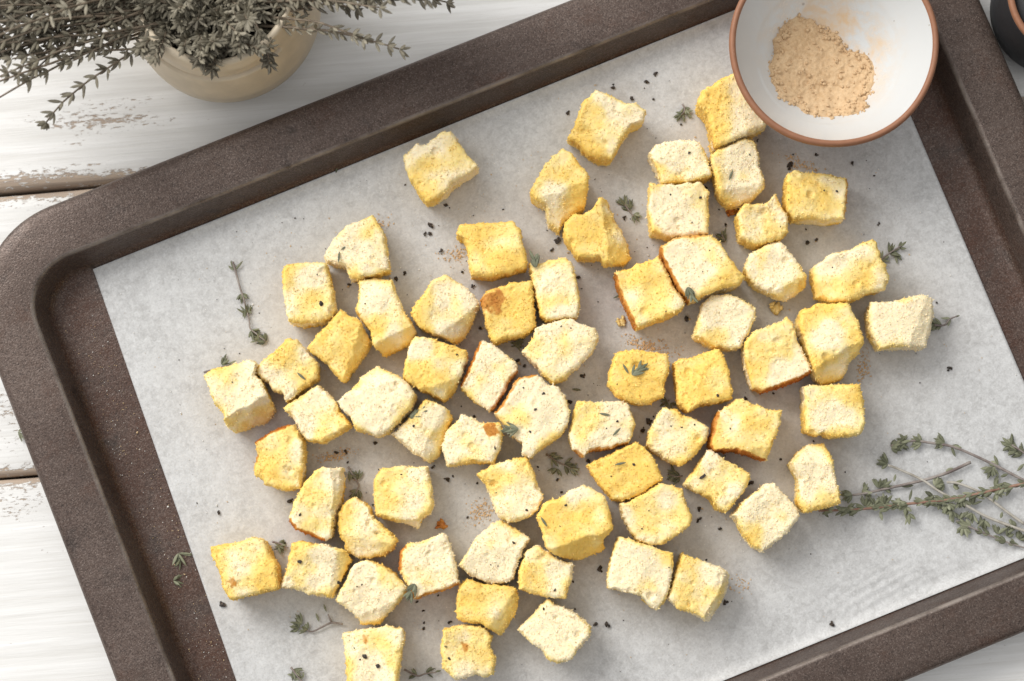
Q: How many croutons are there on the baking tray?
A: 65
